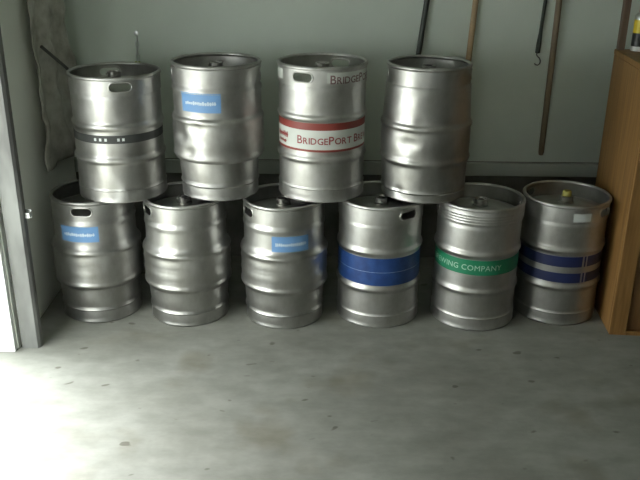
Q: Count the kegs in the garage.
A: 10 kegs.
